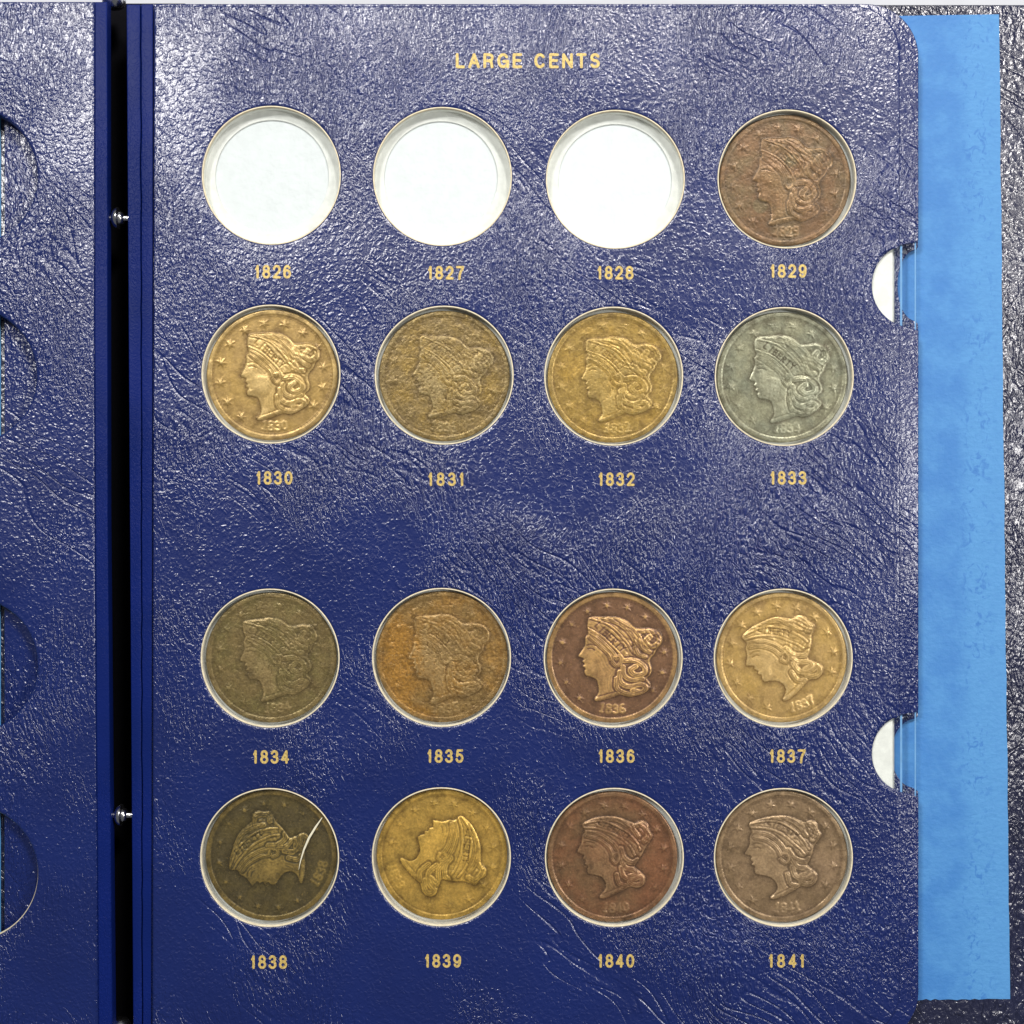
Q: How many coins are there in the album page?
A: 13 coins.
